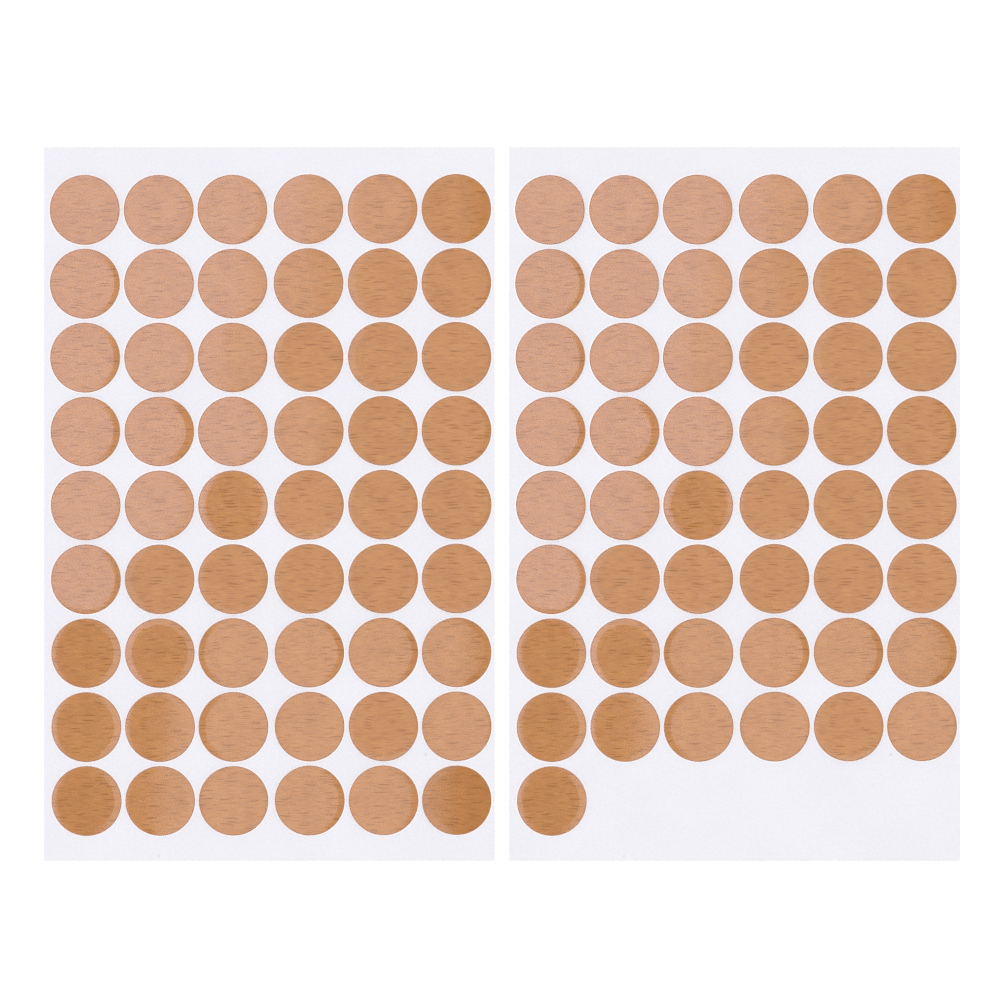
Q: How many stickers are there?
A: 103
